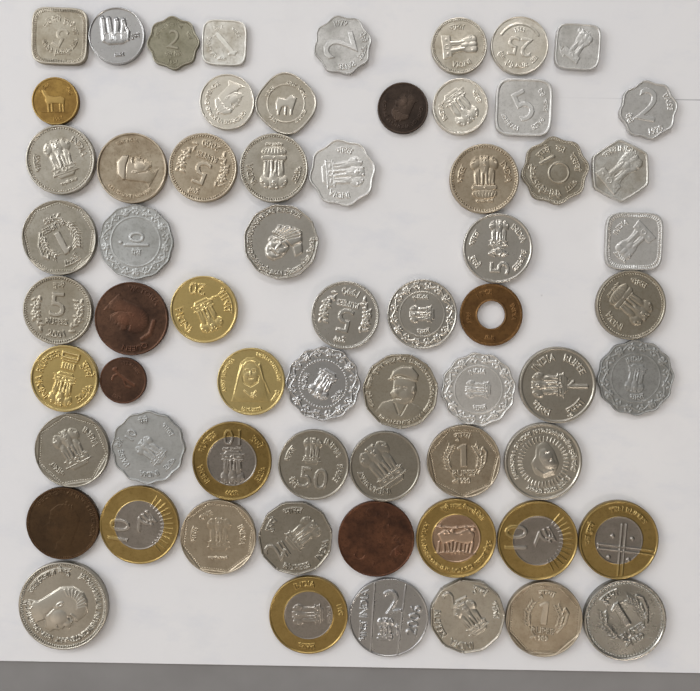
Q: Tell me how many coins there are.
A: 64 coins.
